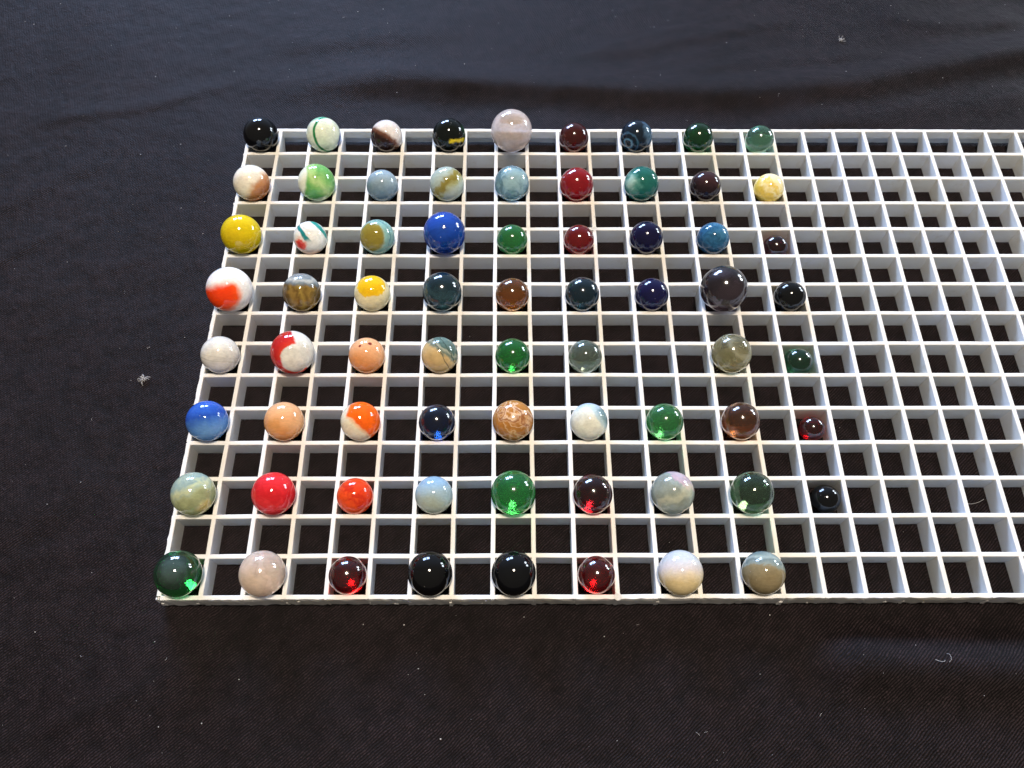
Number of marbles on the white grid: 70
